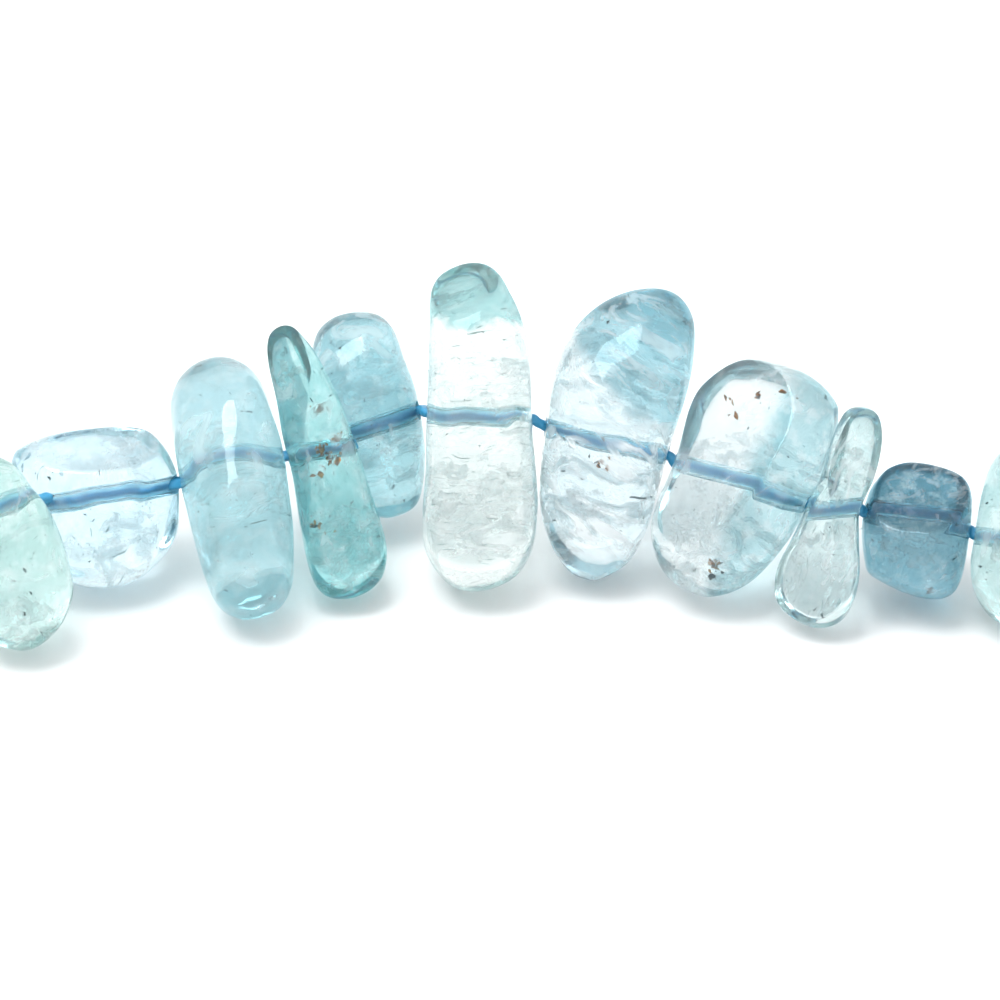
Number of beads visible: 11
